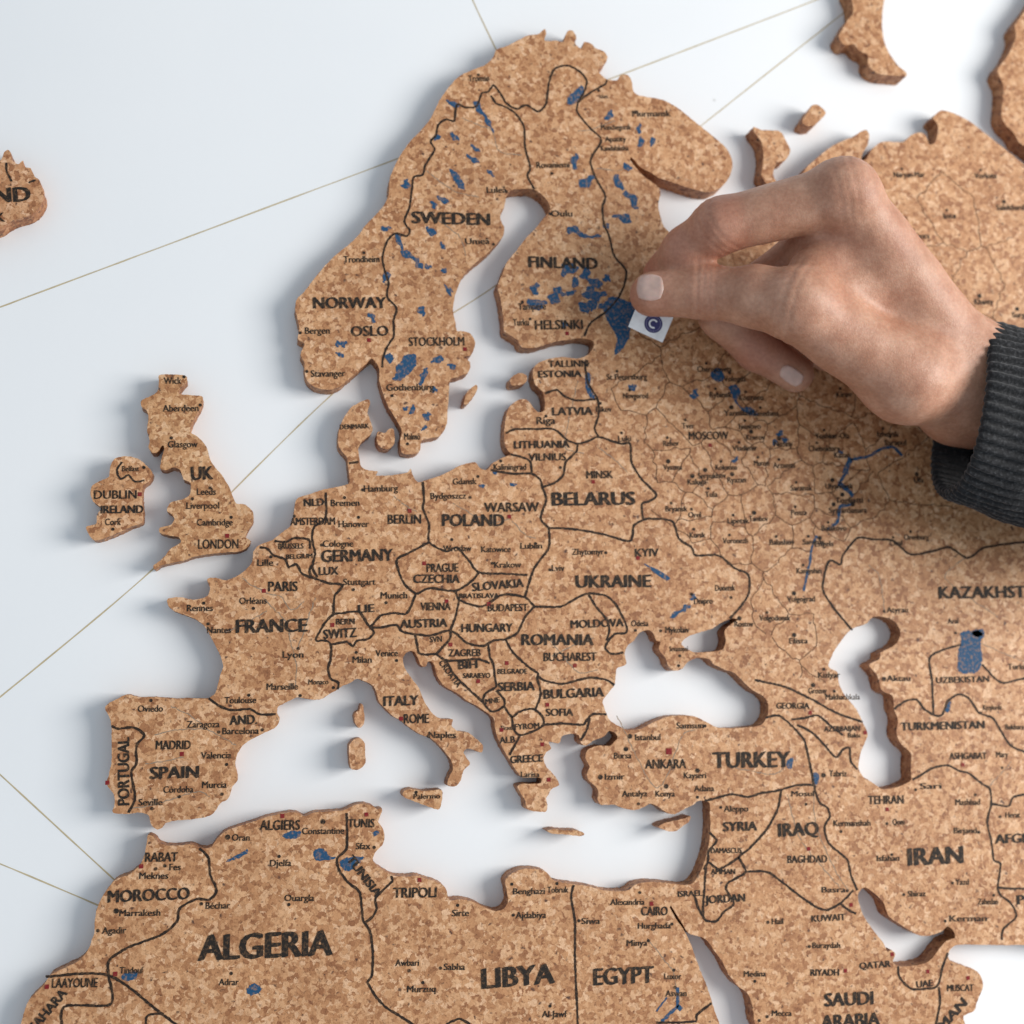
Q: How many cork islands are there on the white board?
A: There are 13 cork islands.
